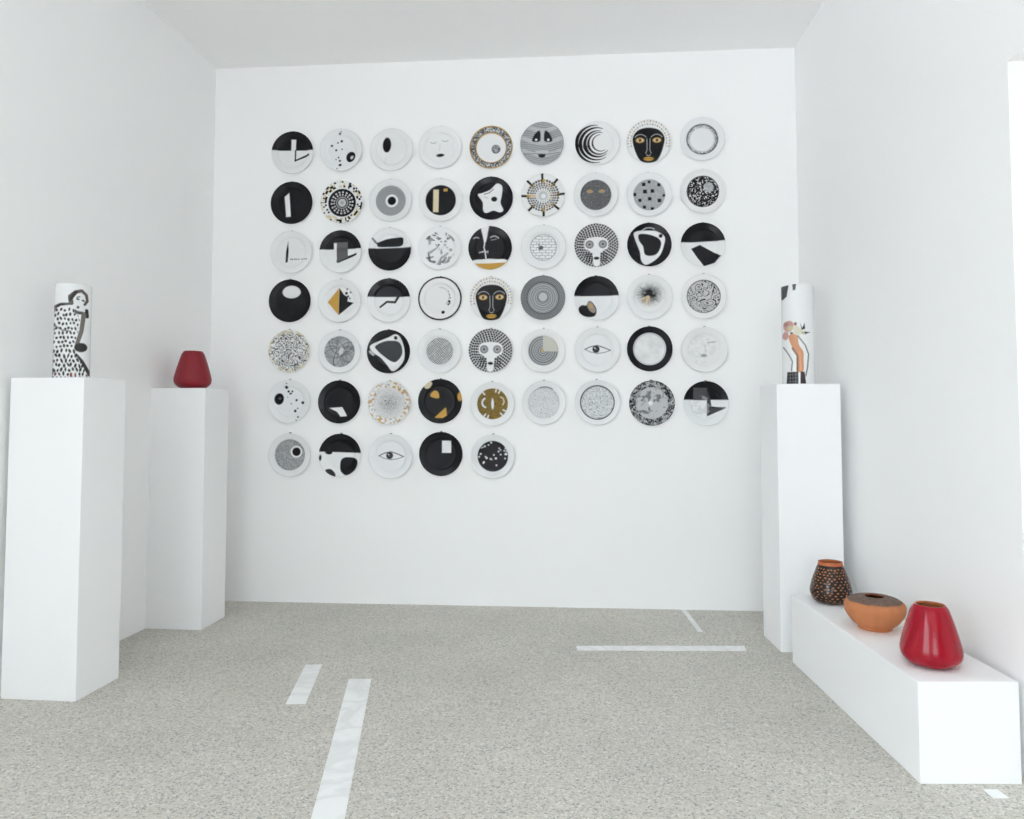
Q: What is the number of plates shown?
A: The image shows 59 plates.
